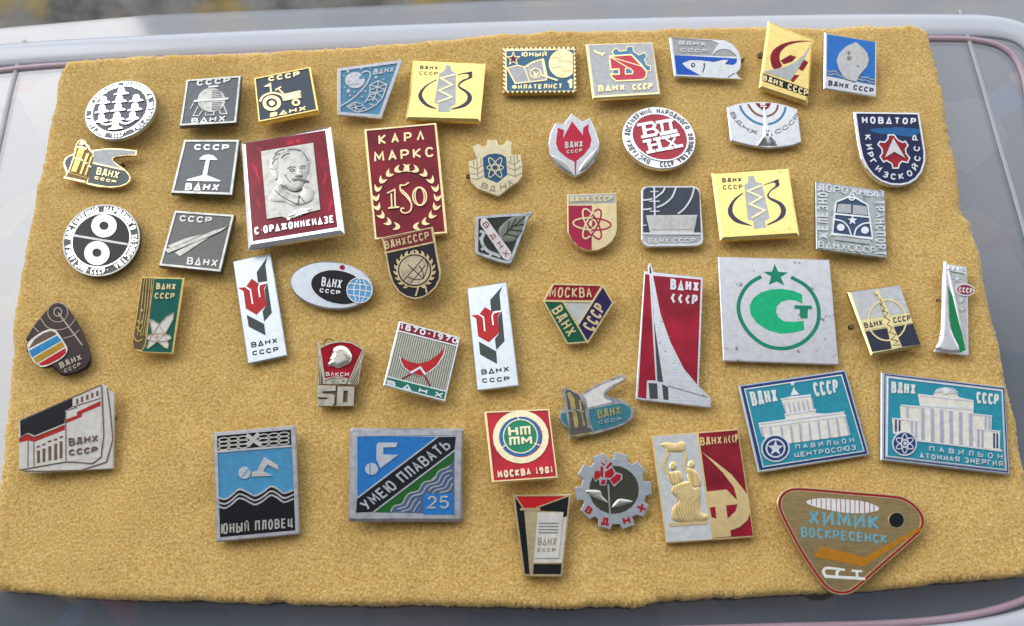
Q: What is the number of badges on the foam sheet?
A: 50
